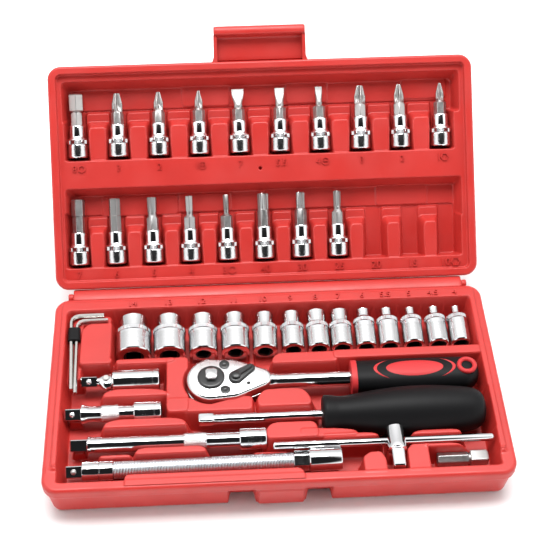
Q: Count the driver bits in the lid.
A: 18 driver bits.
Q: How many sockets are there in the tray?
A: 13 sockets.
